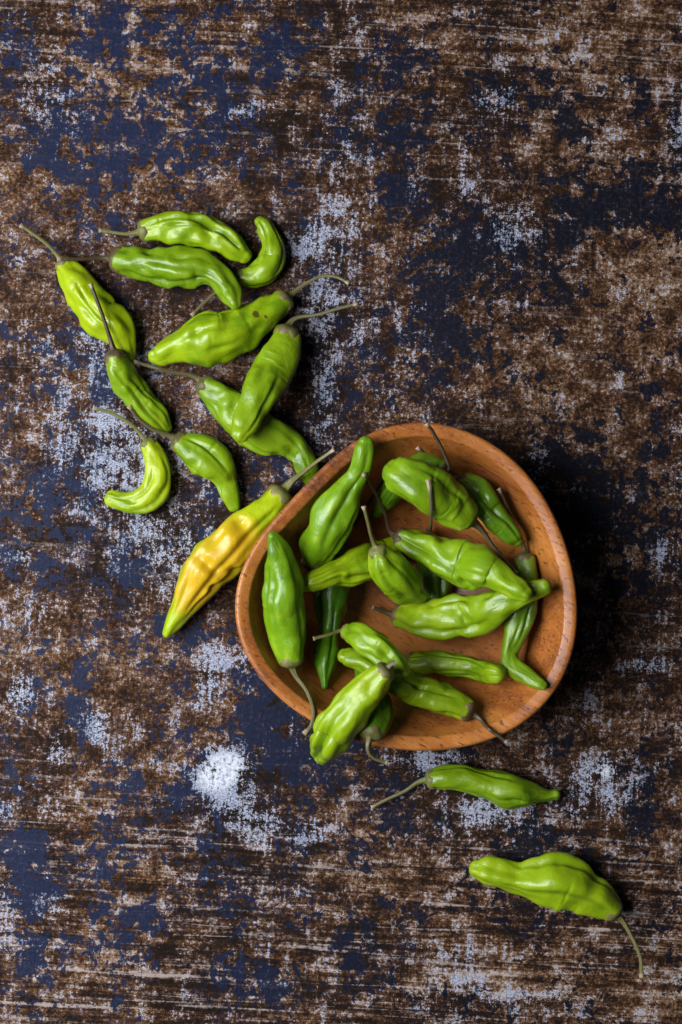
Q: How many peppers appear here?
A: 30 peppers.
